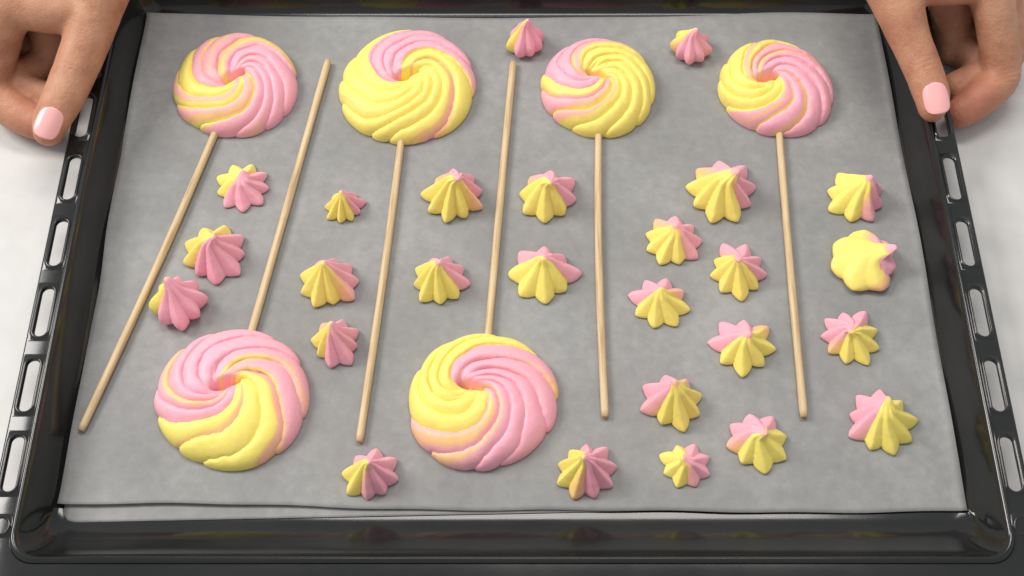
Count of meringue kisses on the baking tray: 26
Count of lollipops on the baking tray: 6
